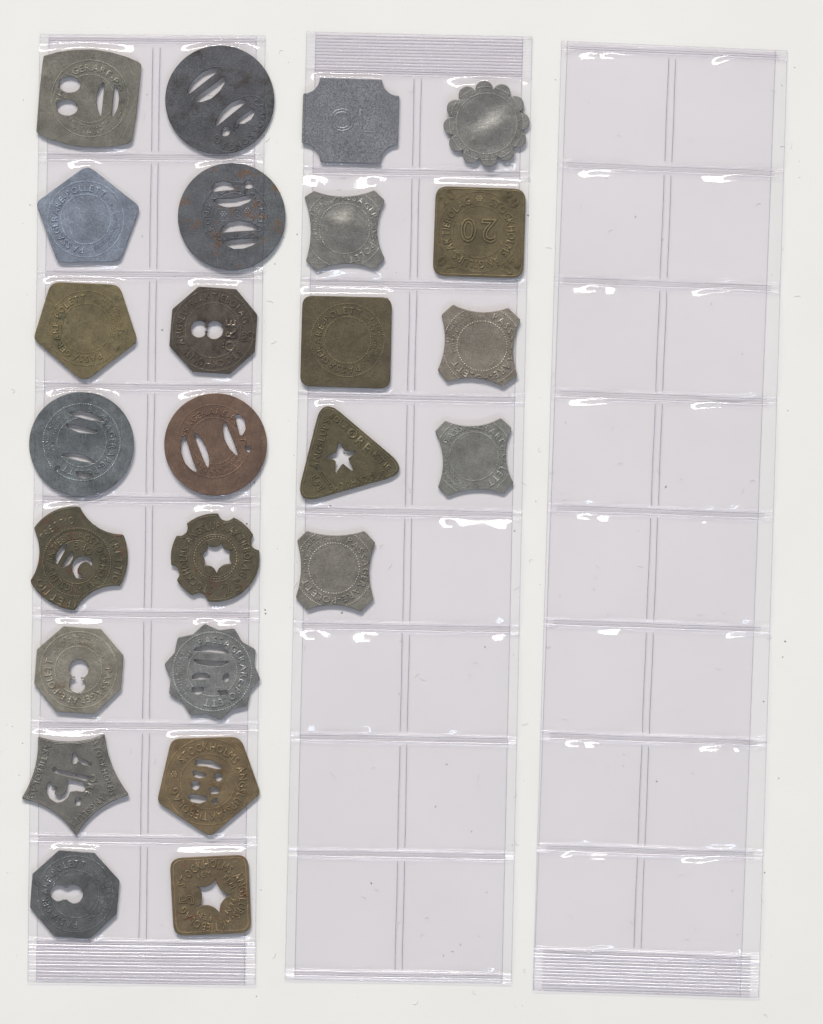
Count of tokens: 25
